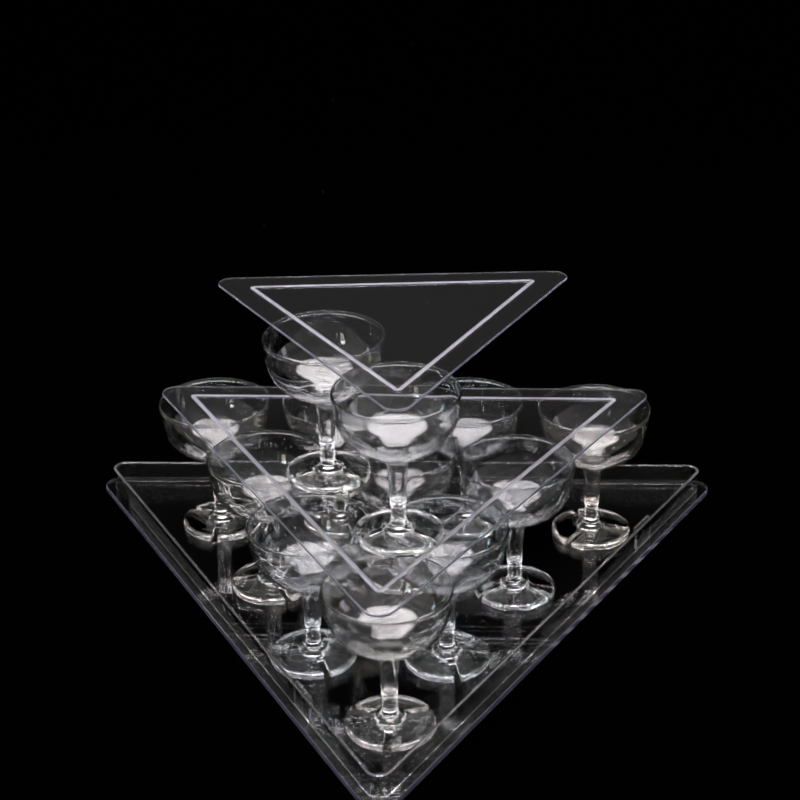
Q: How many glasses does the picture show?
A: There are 12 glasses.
